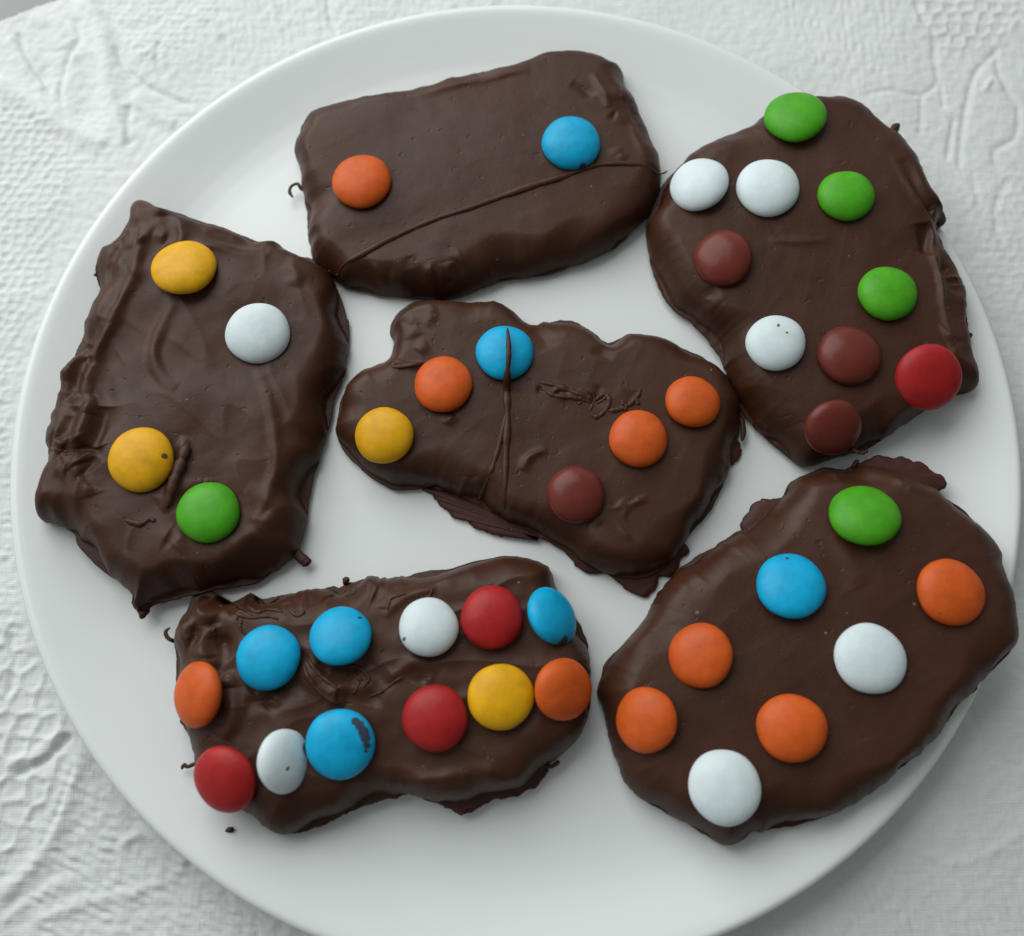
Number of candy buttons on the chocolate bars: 42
